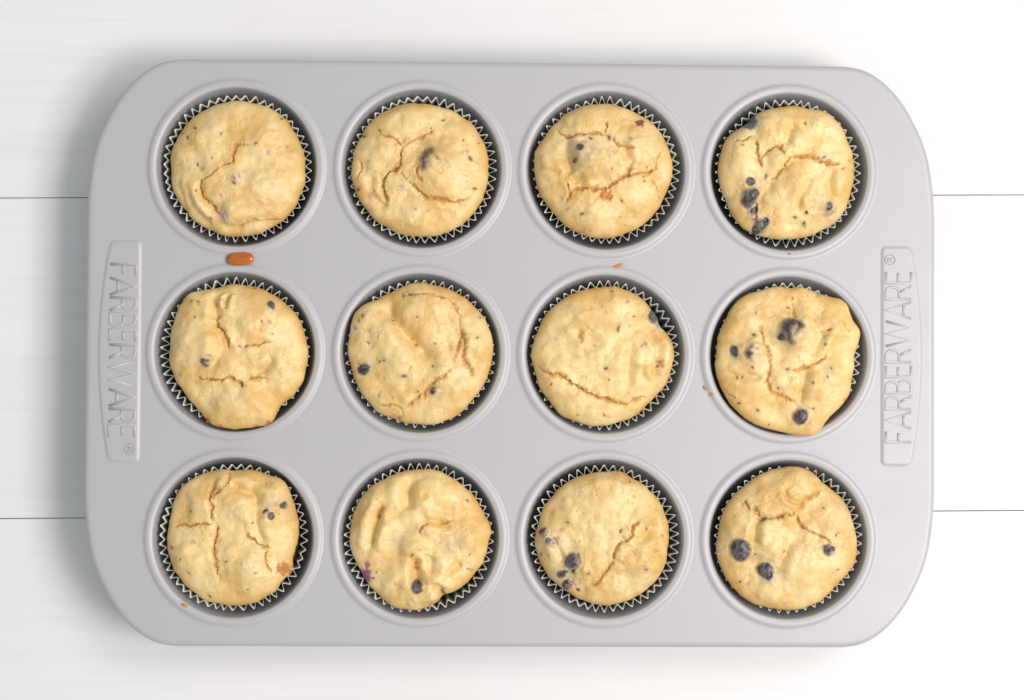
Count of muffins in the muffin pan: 12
